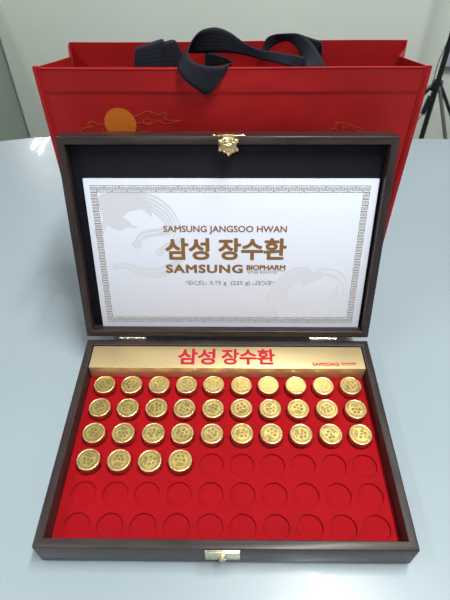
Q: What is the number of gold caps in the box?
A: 34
